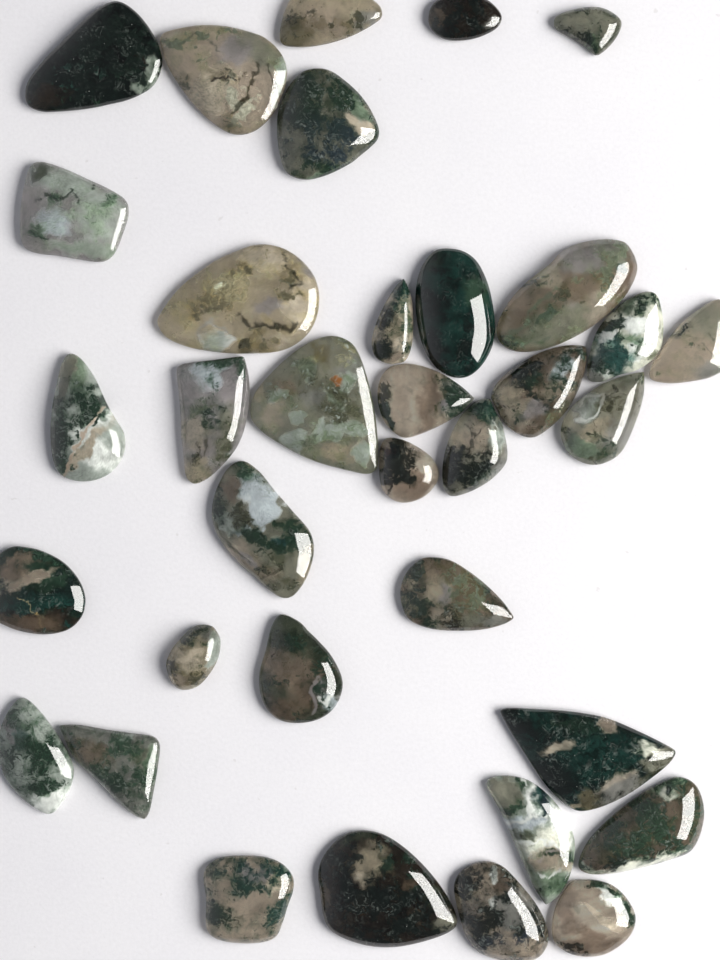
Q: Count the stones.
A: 35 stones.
